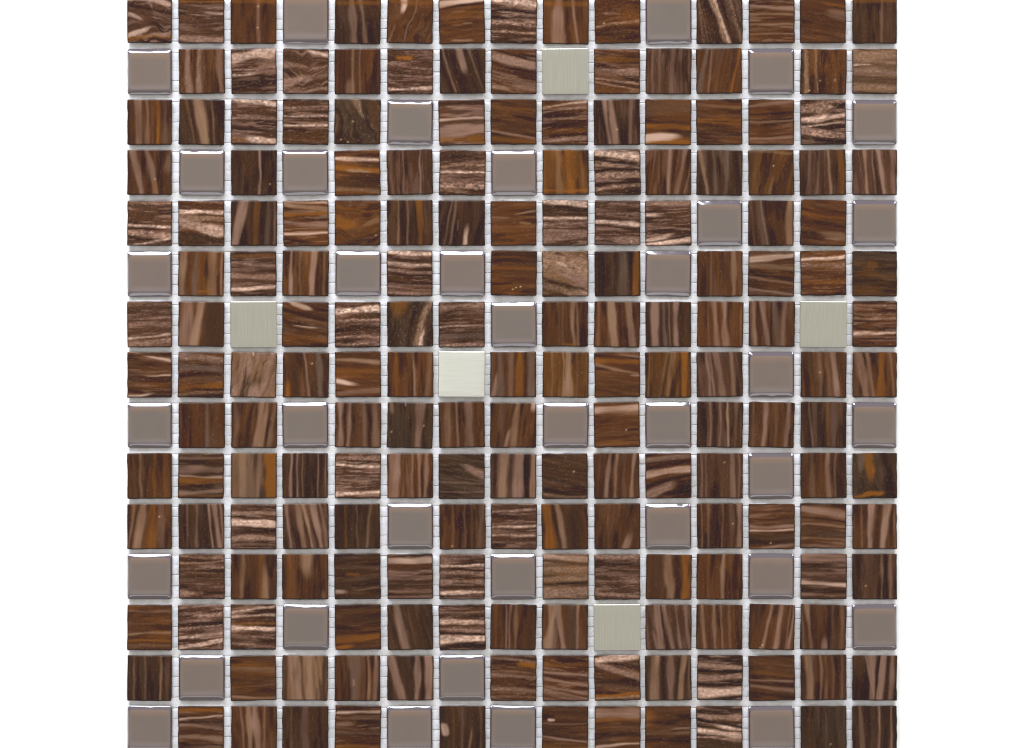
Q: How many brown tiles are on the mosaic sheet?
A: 184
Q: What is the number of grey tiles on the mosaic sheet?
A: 36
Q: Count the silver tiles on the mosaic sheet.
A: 5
